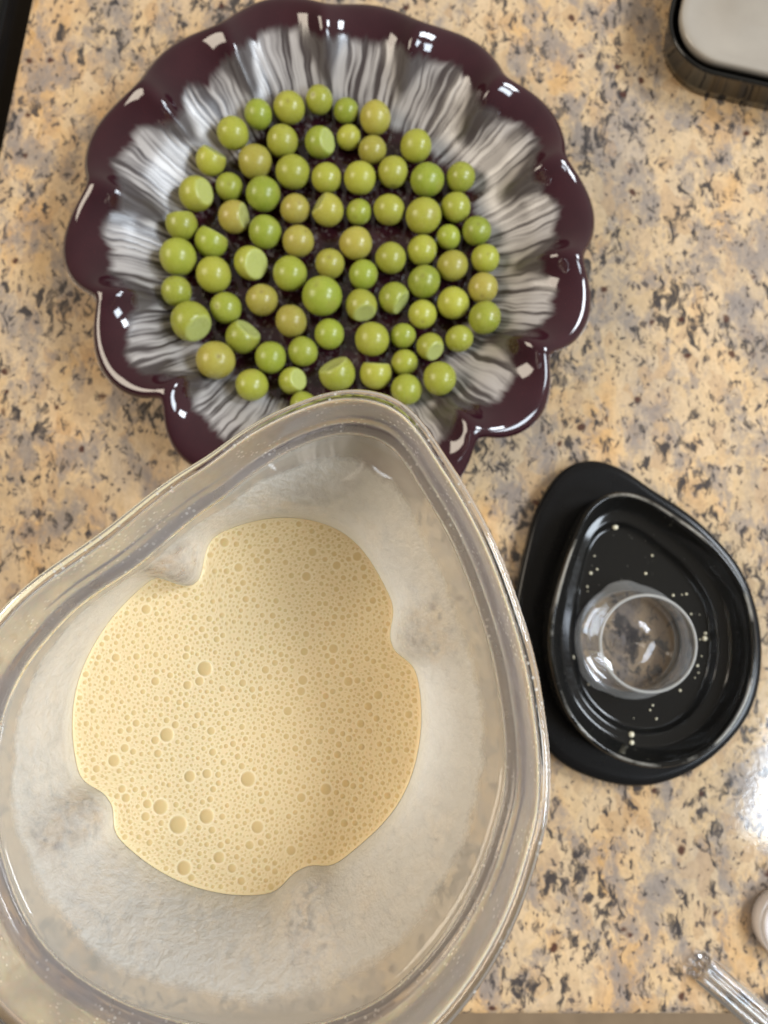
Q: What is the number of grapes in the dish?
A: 76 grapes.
